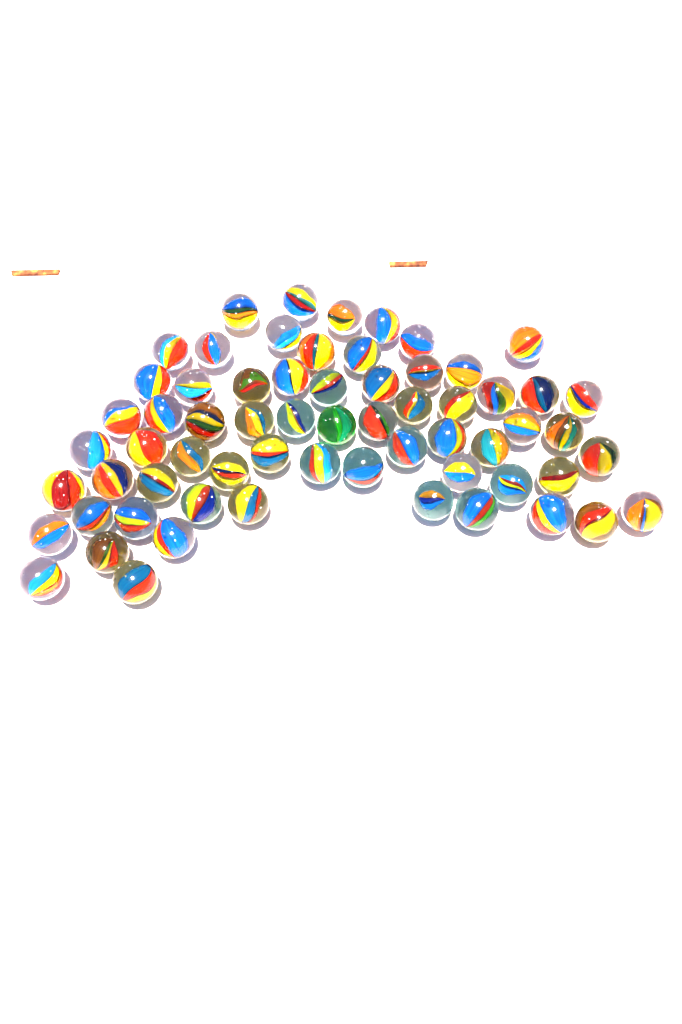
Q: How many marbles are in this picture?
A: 64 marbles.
